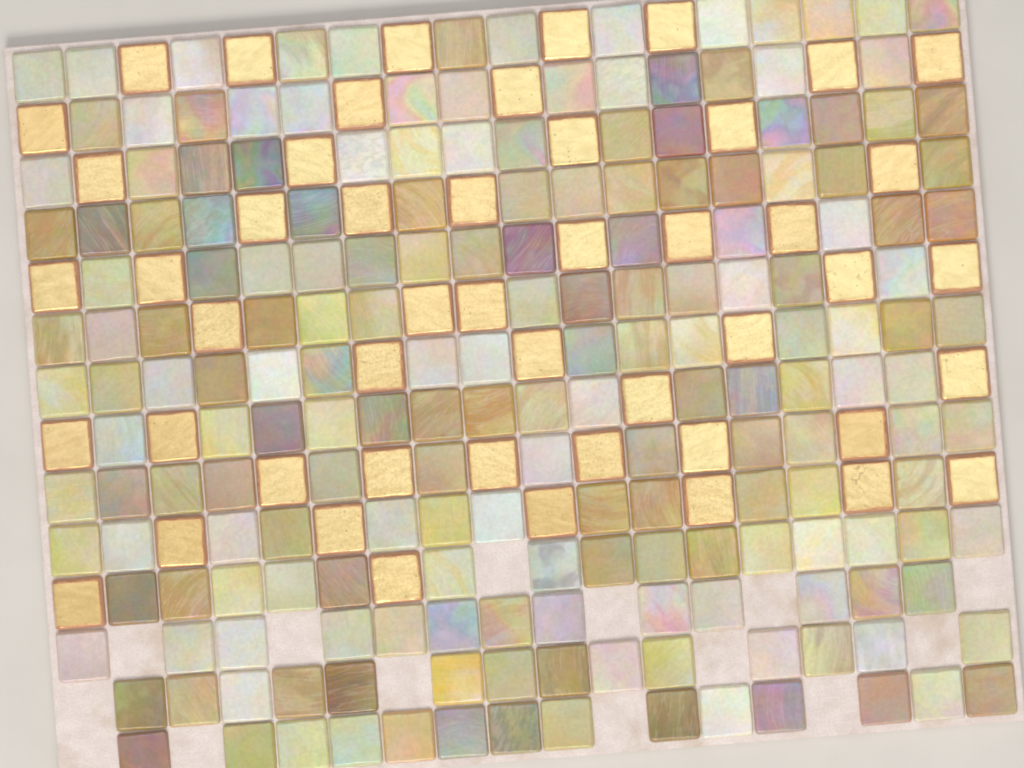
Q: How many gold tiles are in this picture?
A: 49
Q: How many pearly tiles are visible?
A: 189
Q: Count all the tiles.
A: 238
